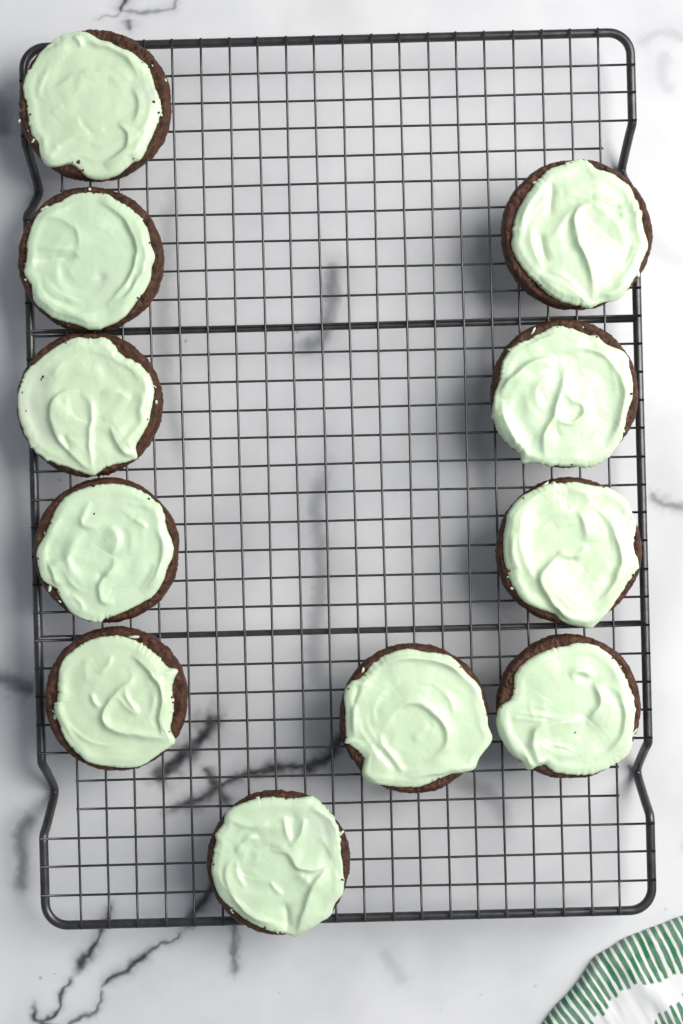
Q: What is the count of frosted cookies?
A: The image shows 11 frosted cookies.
